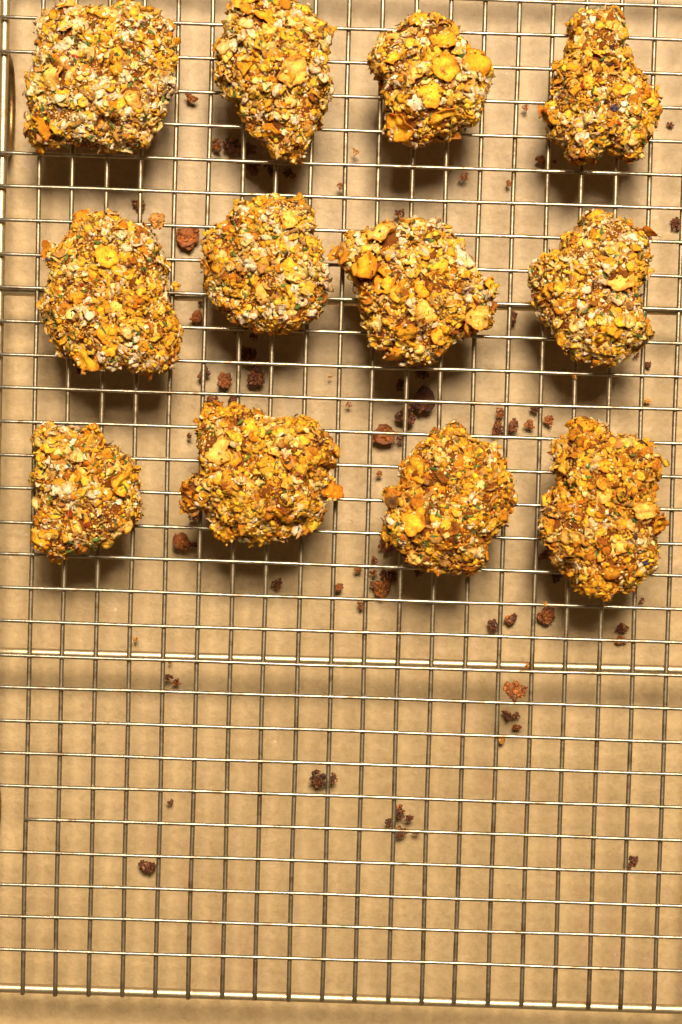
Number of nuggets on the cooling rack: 12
